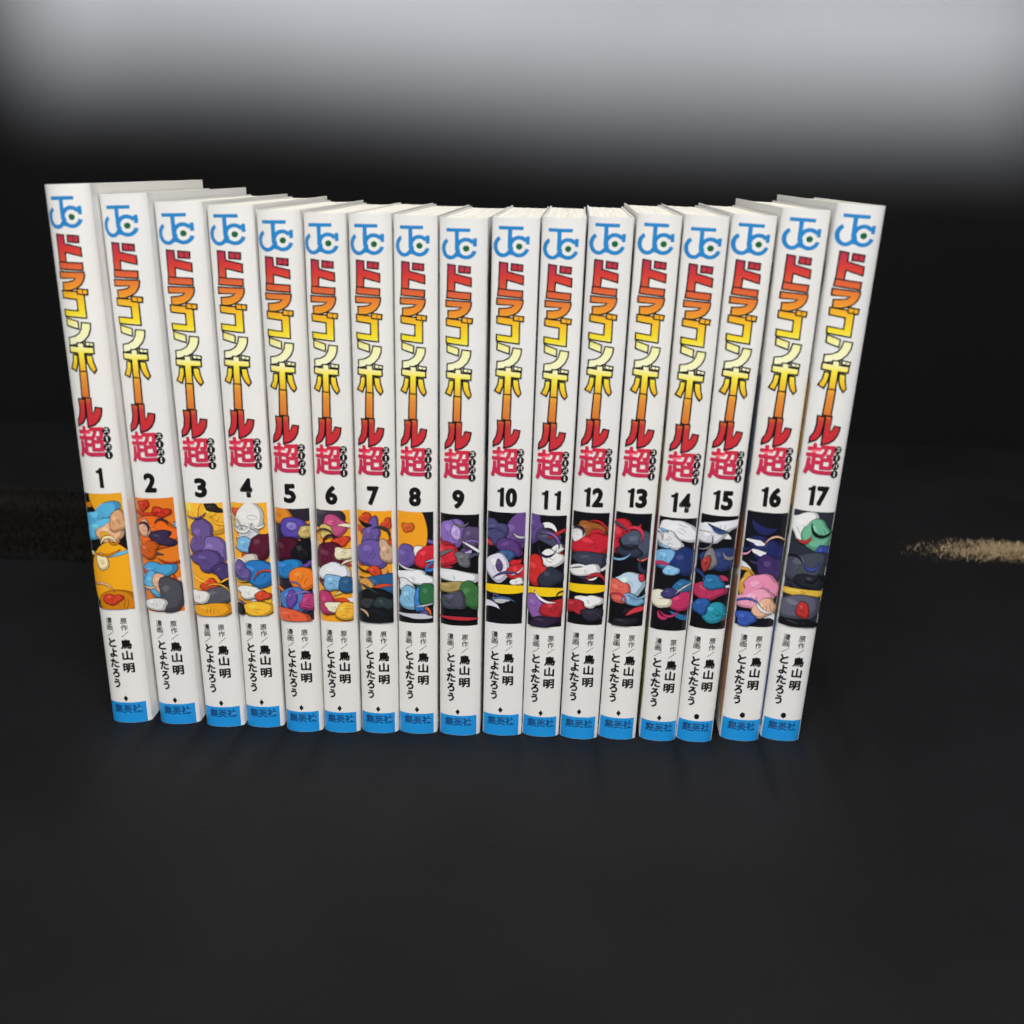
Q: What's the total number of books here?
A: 17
